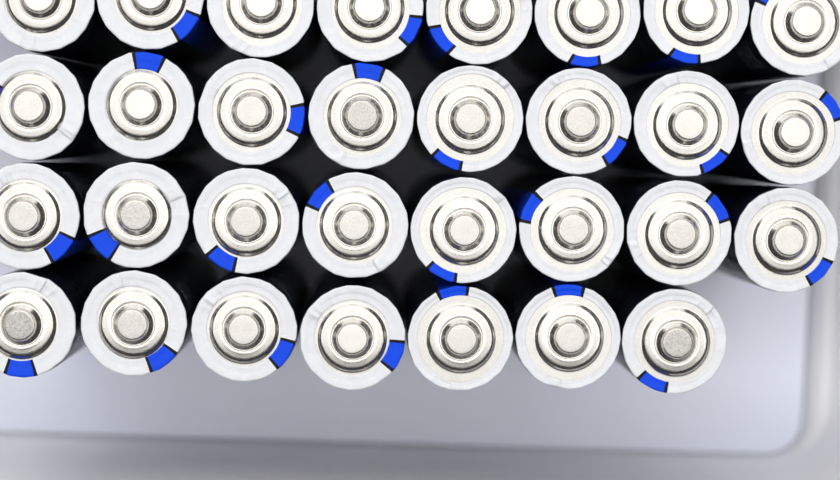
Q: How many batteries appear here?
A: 31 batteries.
